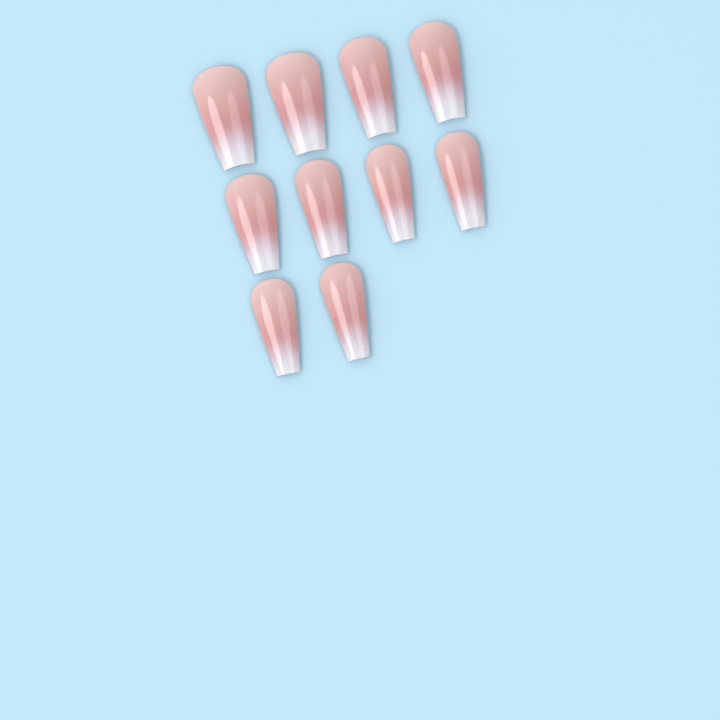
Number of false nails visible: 10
